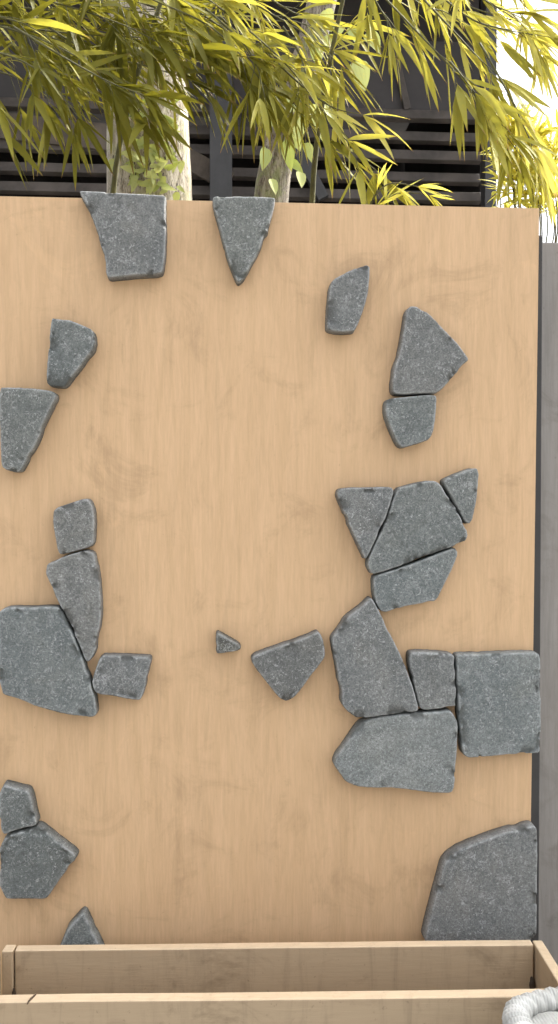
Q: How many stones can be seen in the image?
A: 25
